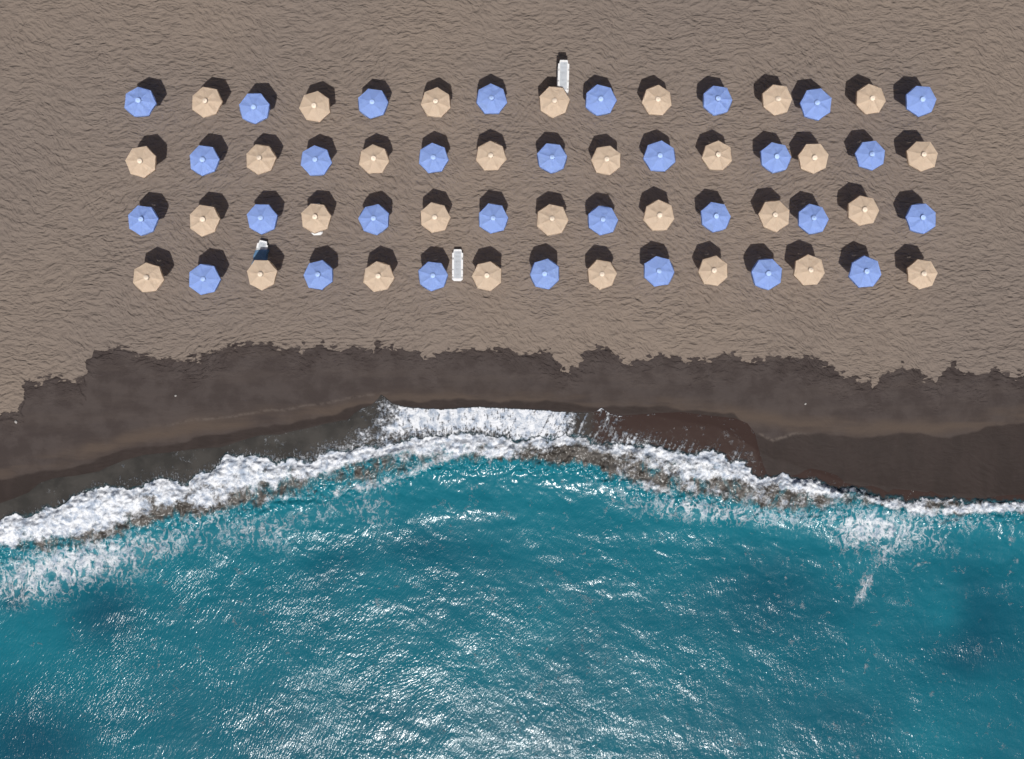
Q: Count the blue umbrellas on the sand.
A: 30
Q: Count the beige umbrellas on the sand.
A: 30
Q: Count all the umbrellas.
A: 60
